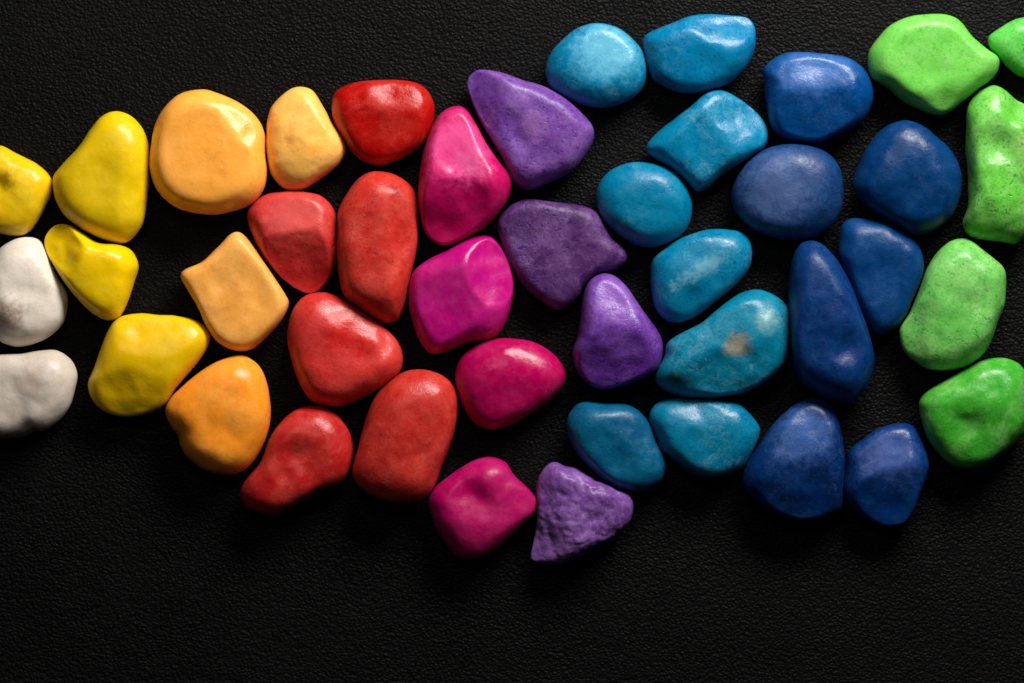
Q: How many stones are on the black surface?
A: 44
